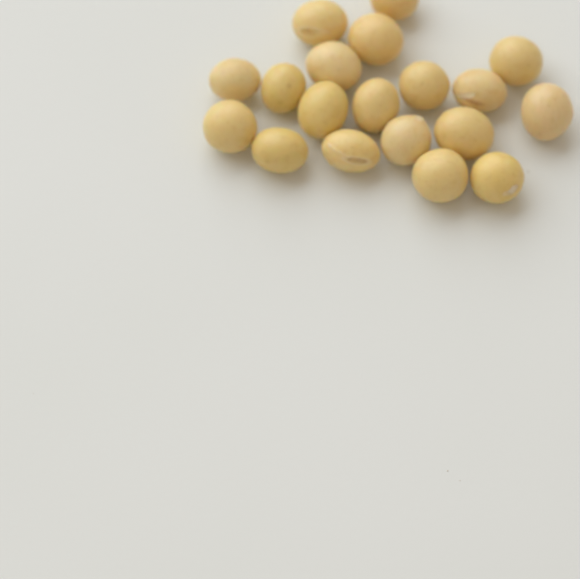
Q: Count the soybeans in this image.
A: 19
